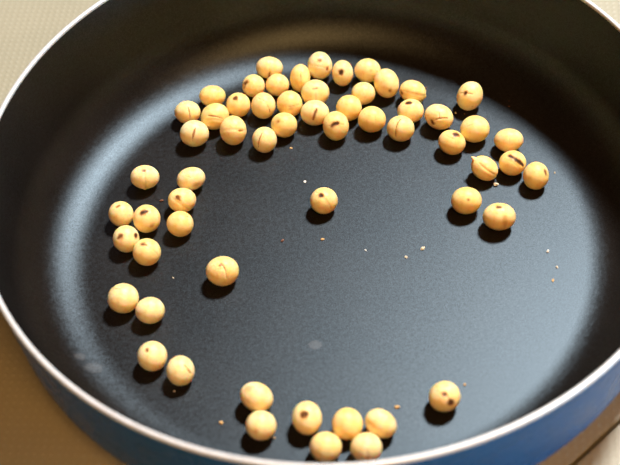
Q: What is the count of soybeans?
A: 59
